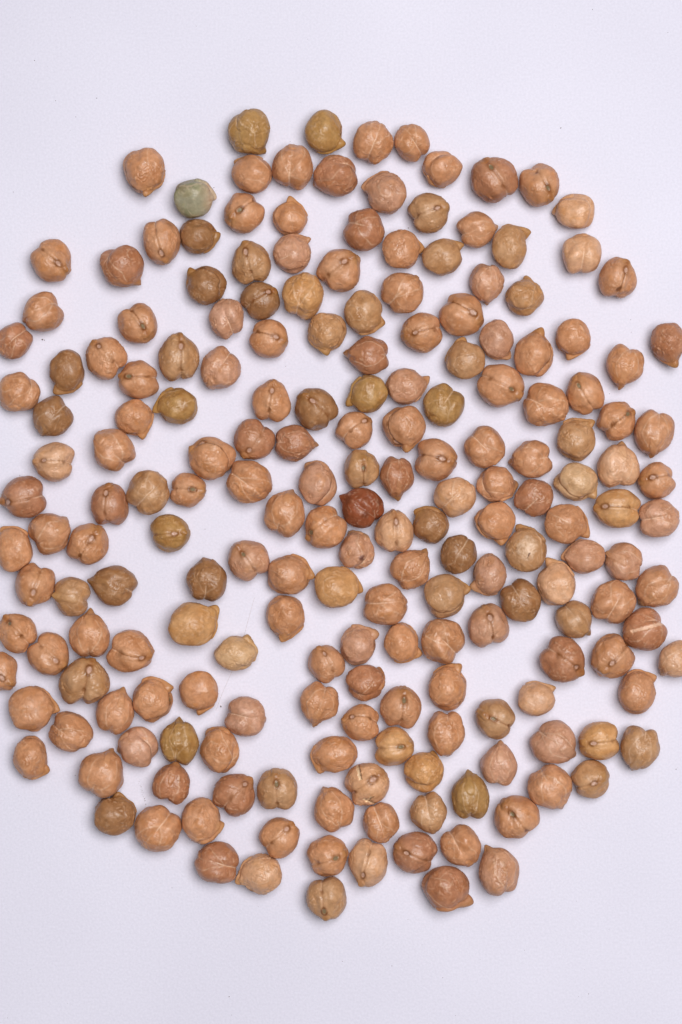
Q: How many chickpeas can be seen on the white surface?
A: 200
